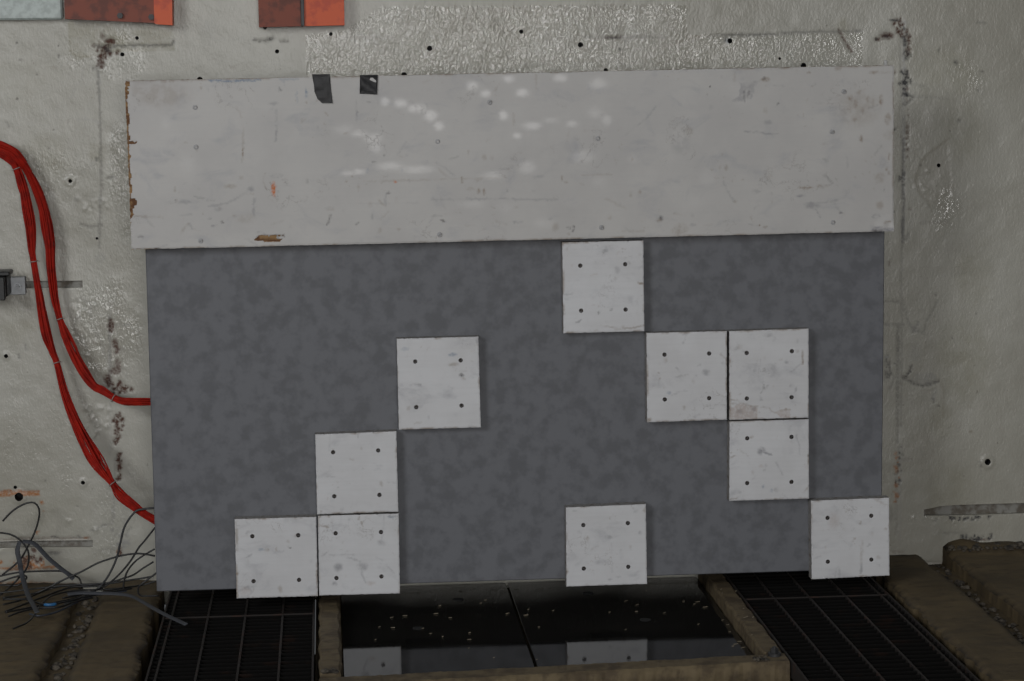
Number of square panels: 10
